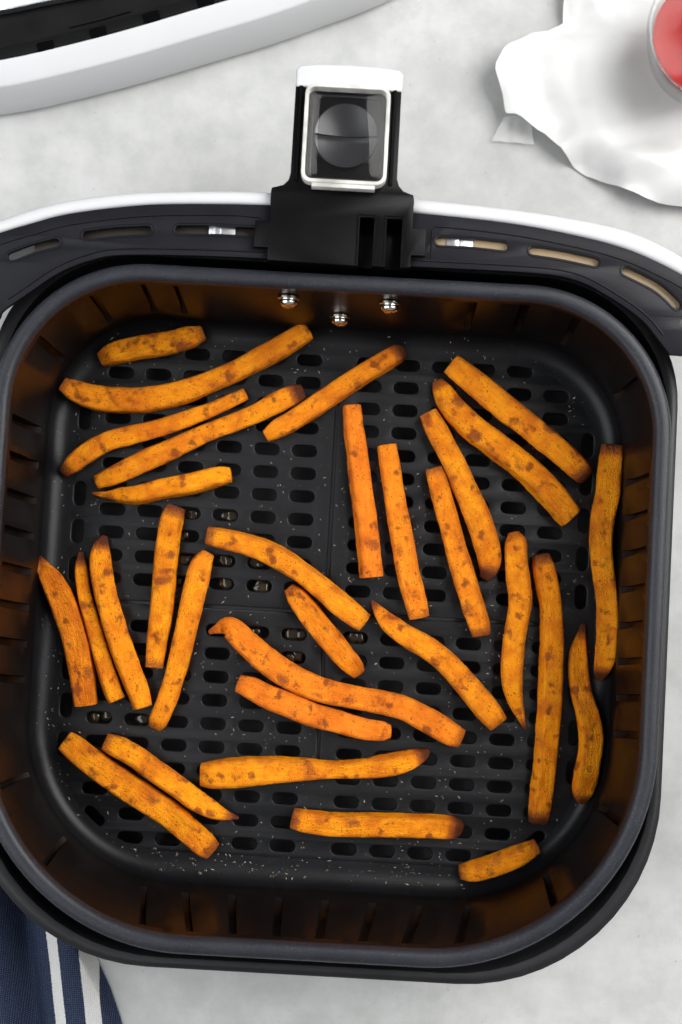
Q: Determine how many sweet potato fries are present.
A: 31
